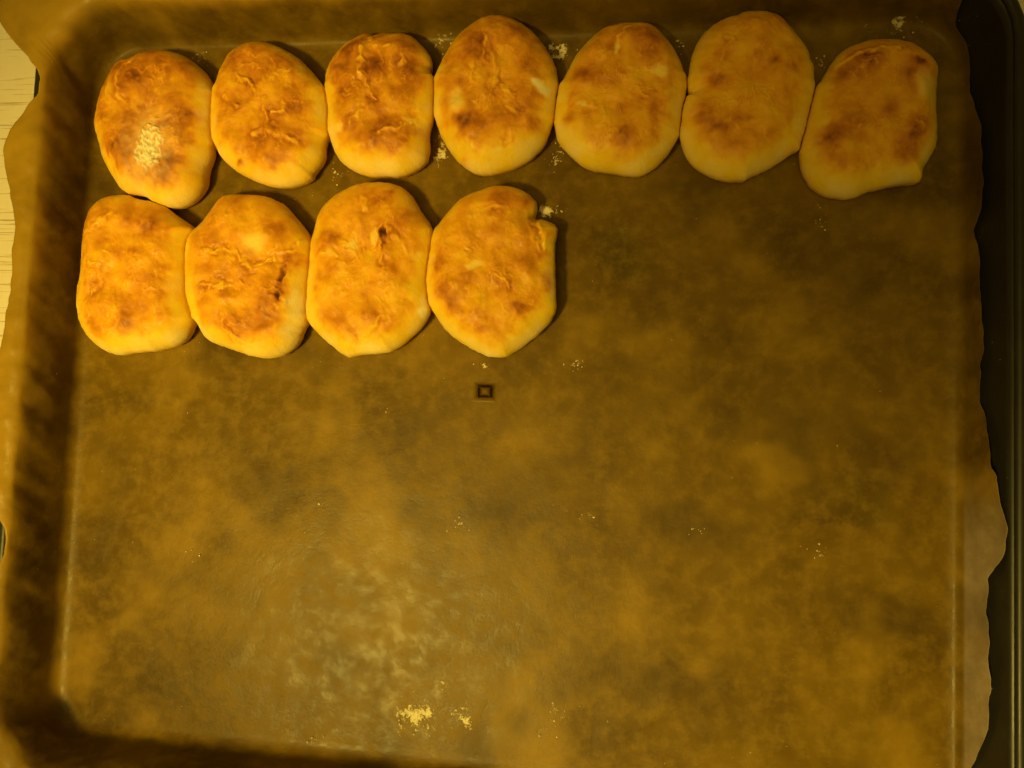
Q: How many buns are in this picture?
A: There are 11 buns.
